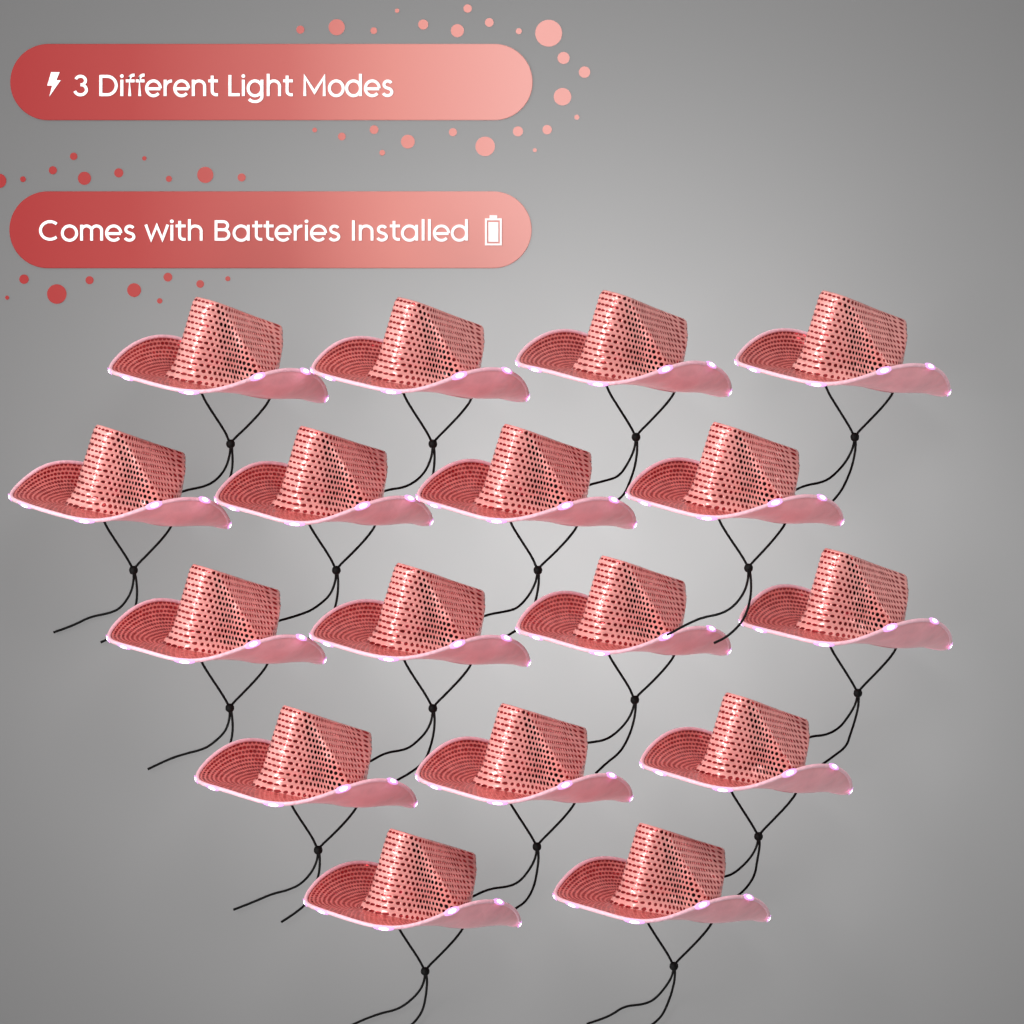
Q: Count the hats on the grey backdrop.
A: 17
